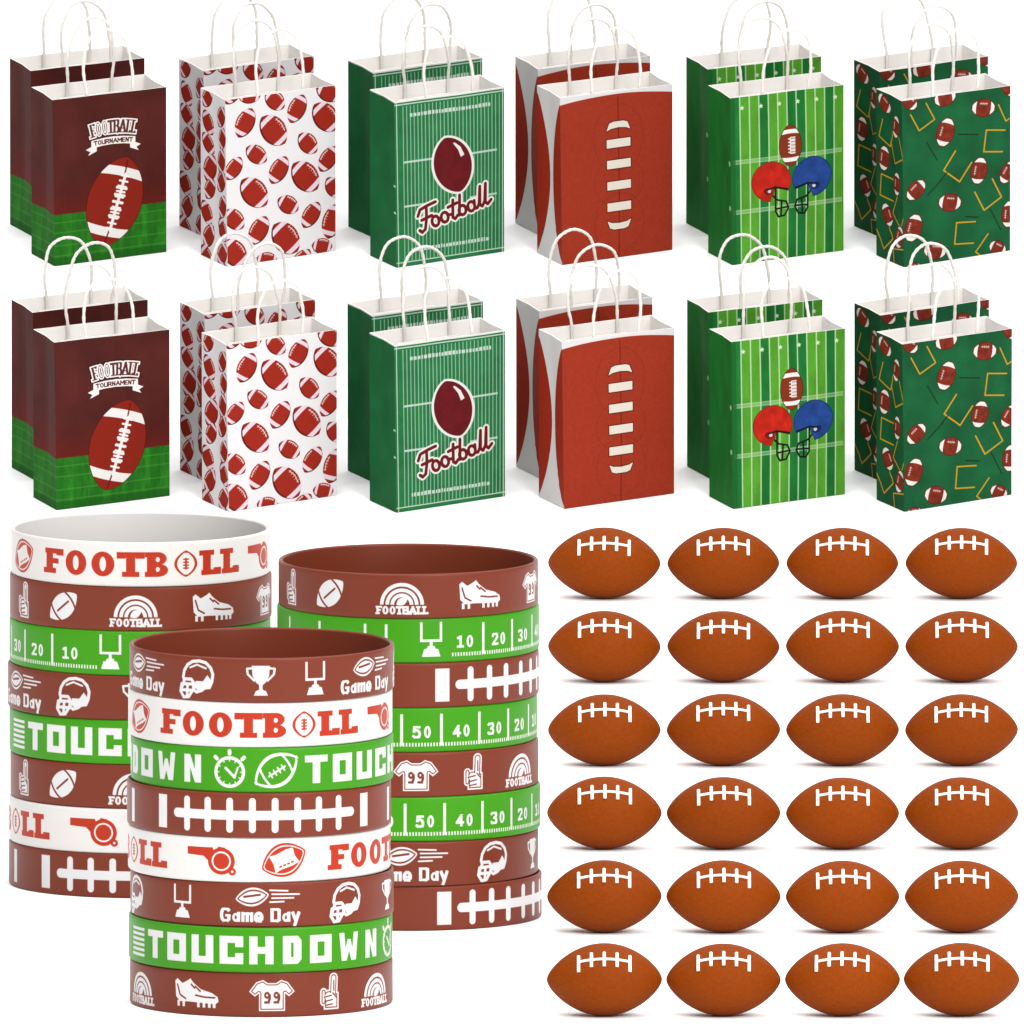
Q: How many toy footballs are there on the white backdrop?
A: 24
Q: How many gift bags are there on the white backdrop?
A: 24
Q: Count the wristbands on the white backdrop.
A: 24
